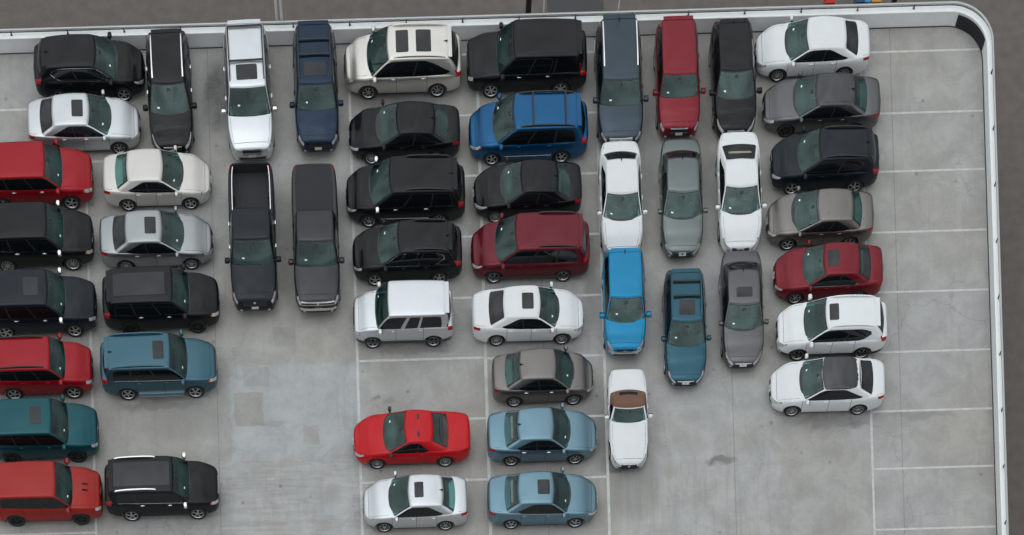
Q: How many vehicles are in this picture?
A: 50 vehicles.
